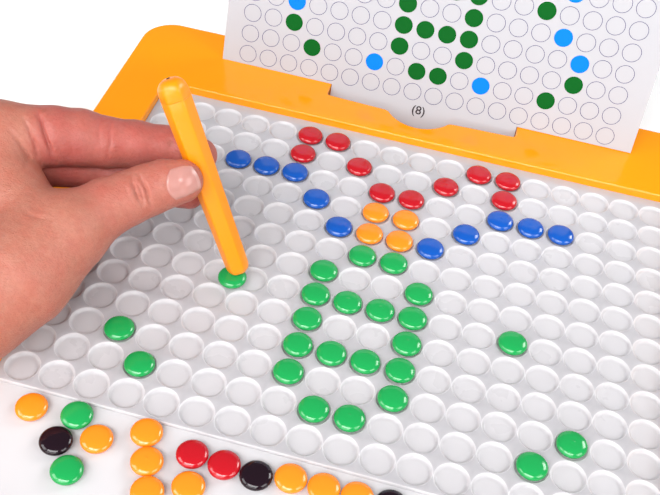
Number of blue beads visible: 10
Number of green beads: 26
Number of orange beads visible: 13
